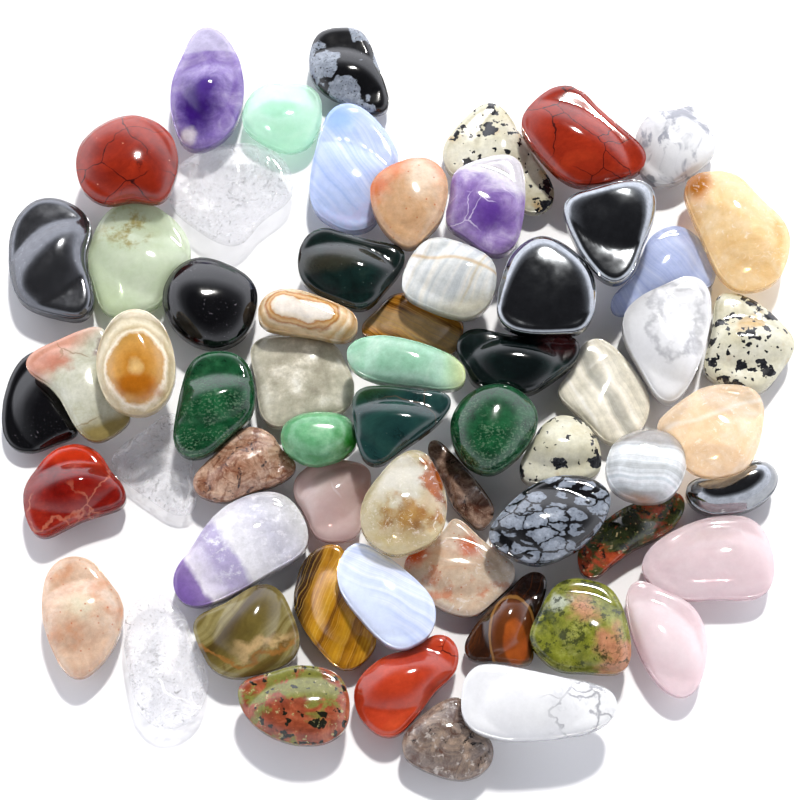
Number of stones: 62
